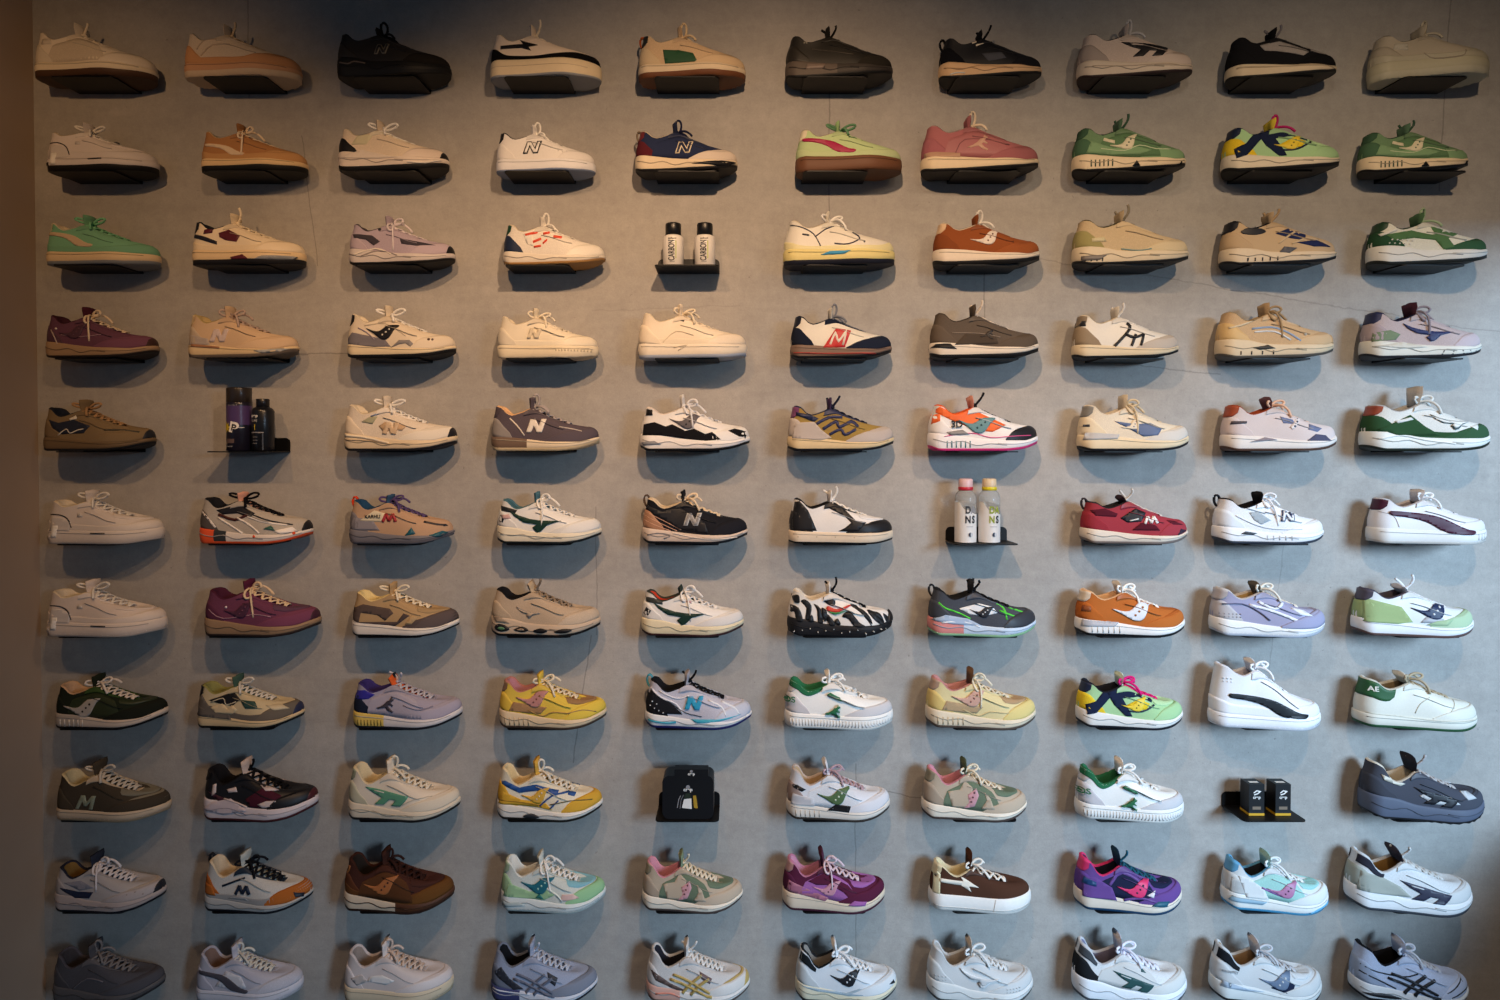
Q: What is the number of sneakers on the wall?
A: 105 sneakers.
